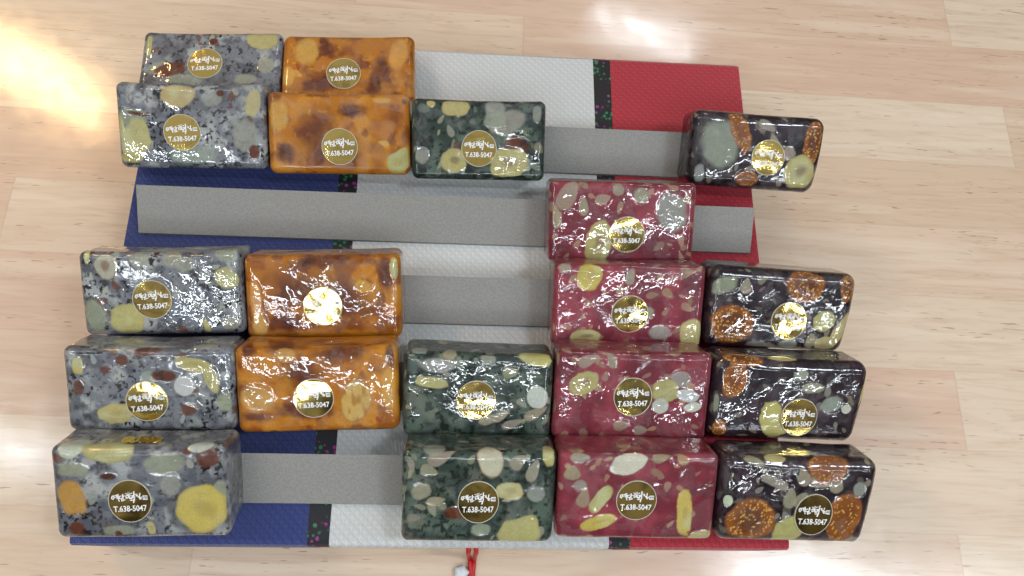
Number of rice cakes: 20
